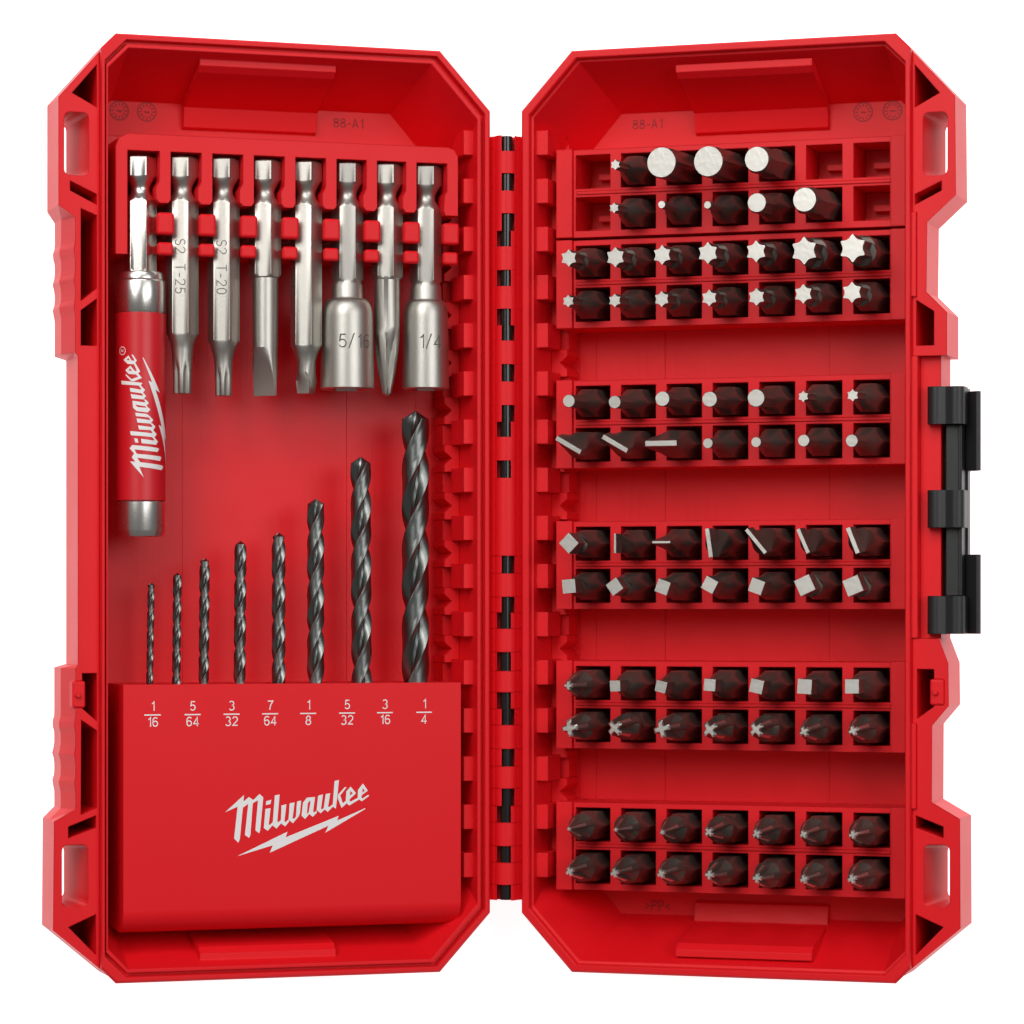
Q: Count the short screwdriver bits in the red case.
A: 79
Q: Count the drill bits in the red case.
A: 8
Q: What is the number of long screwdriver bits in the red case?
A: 5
